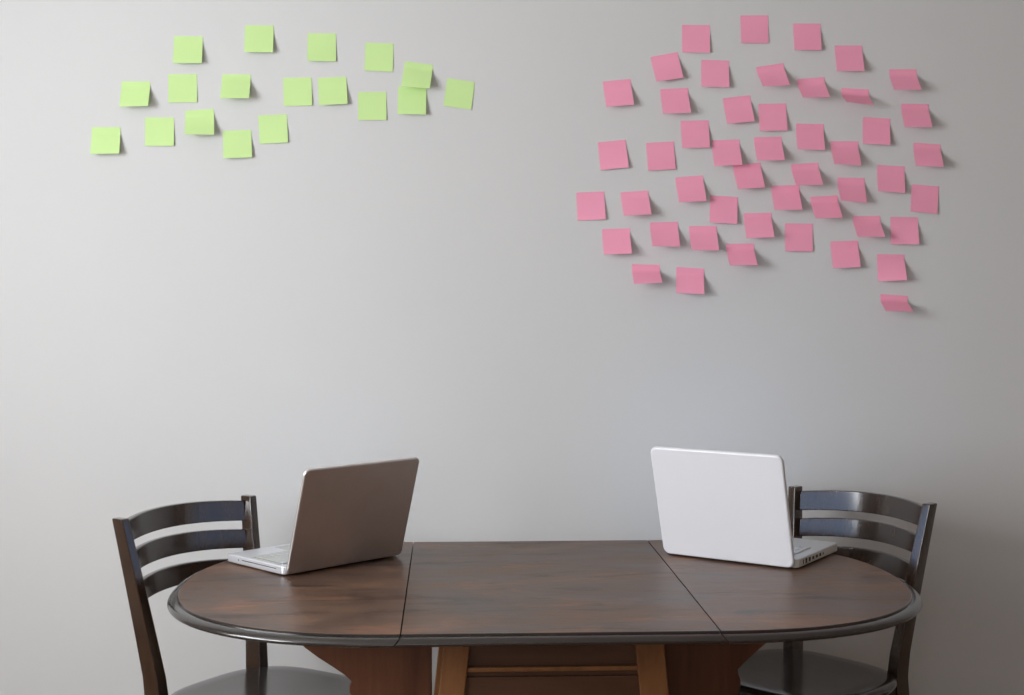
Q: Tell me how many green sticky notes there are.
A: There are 18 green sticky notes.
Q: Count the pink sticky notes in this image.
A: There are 48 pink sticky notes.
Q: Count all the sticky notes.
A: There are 66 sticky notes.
